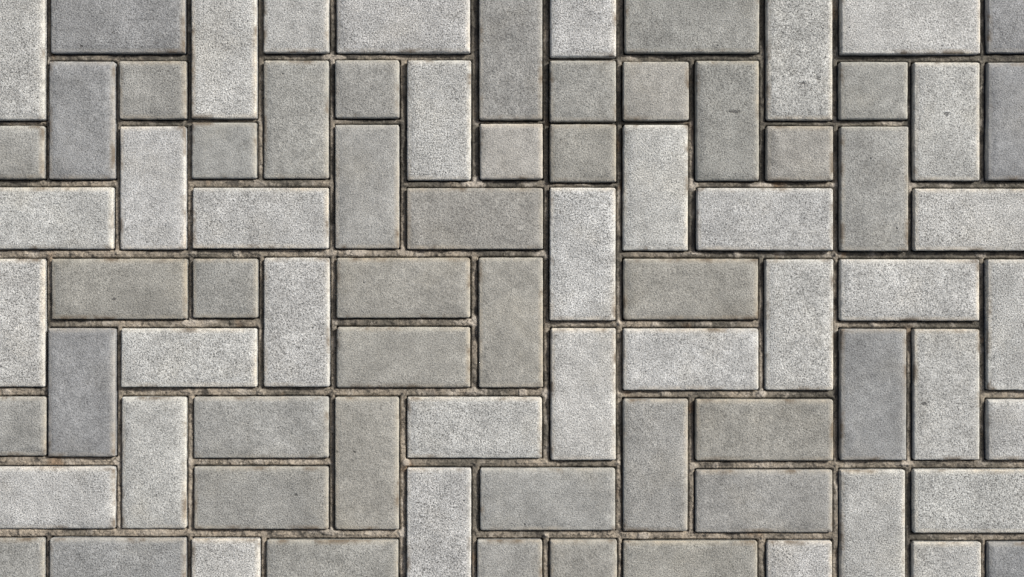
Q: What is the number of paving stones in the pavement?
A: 79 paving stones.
